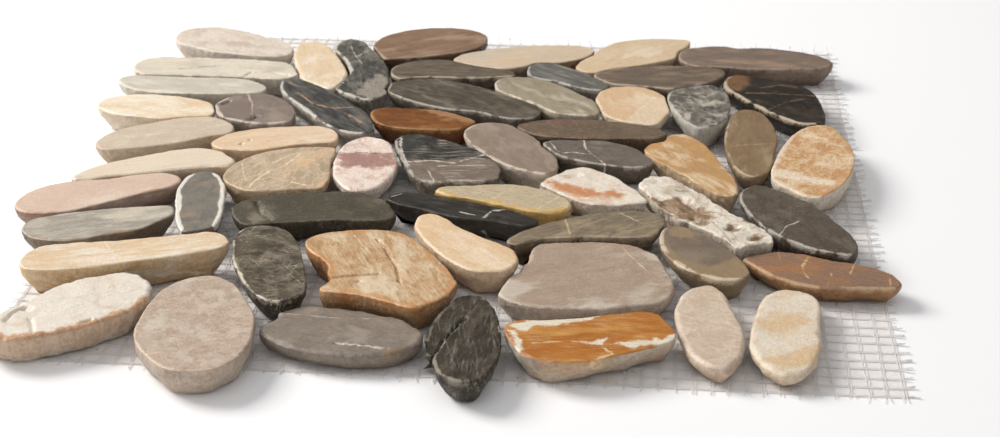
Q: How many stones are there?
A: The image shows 57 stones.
